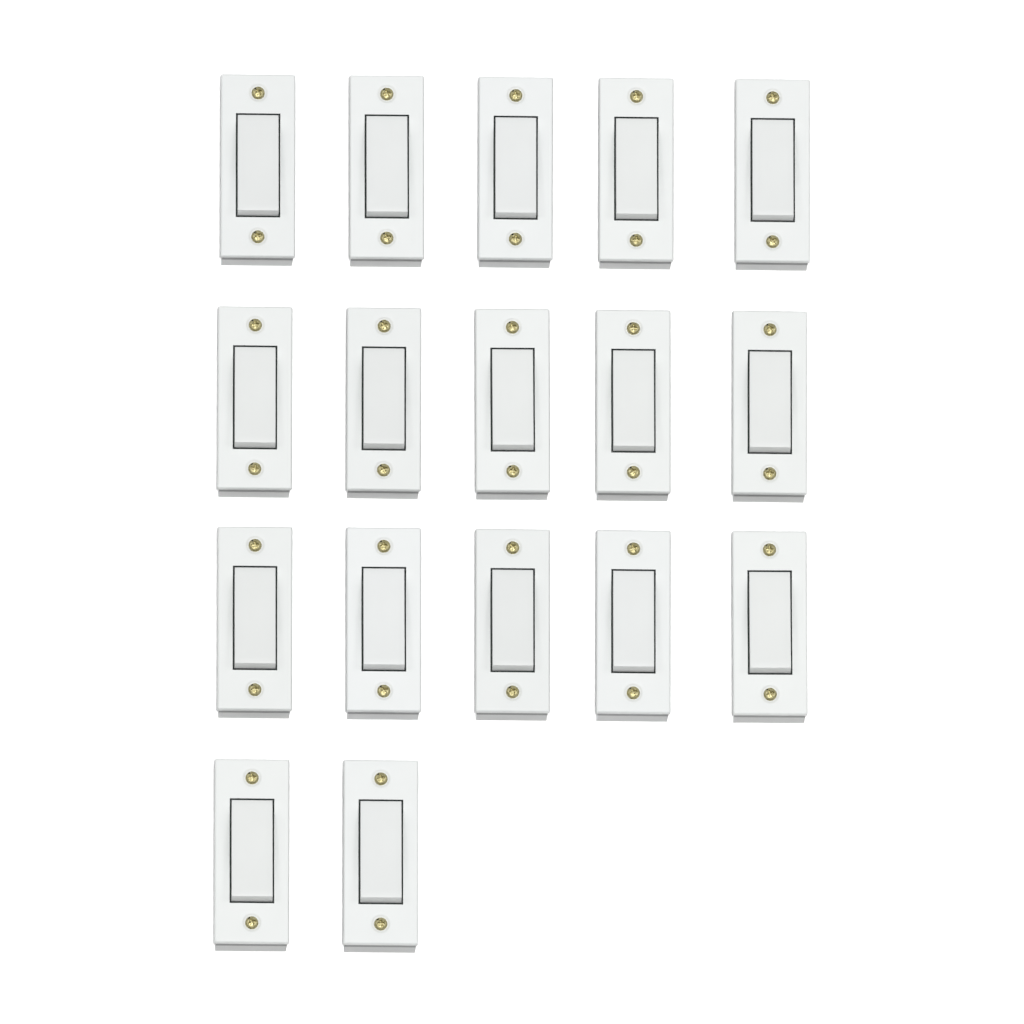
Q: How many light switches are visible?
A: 17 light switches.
